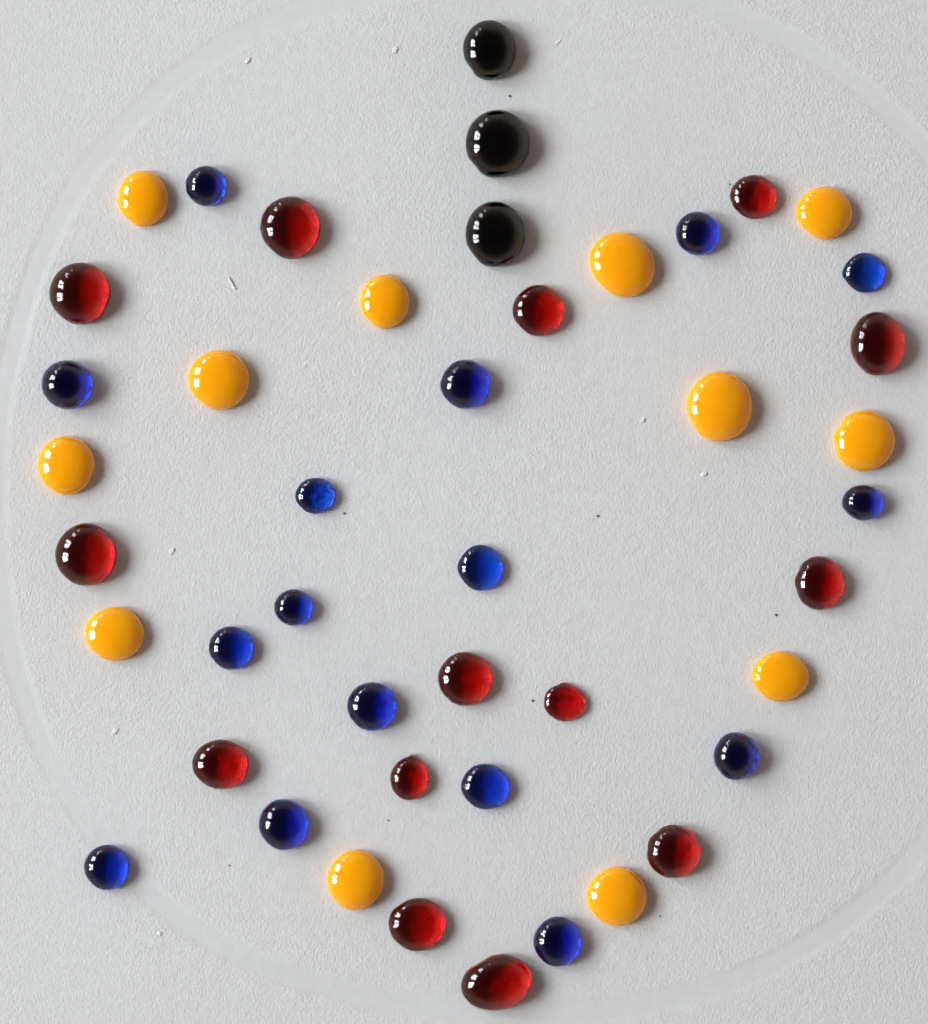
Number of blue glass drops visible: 16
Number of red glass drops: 14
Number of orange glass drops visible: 12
